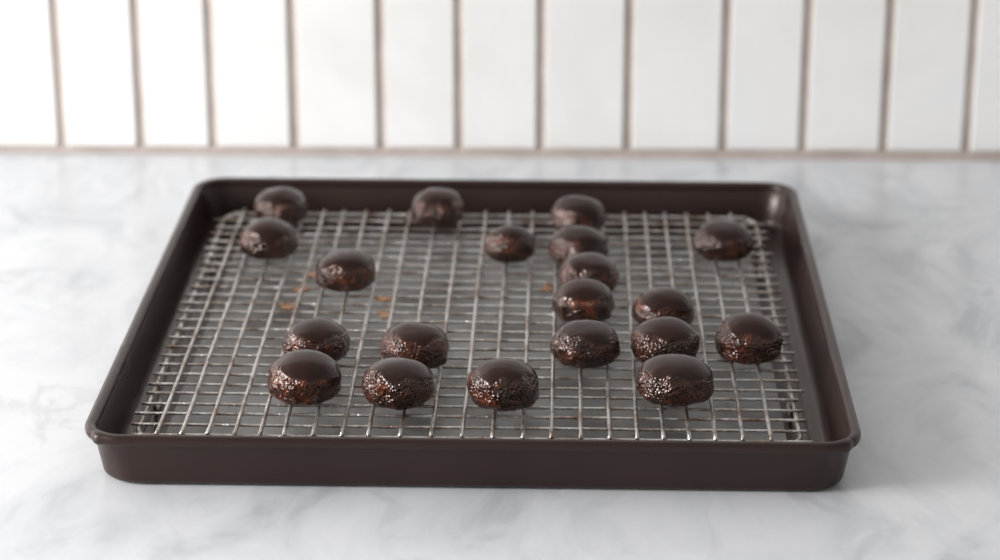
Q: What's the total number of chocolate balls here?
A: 20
